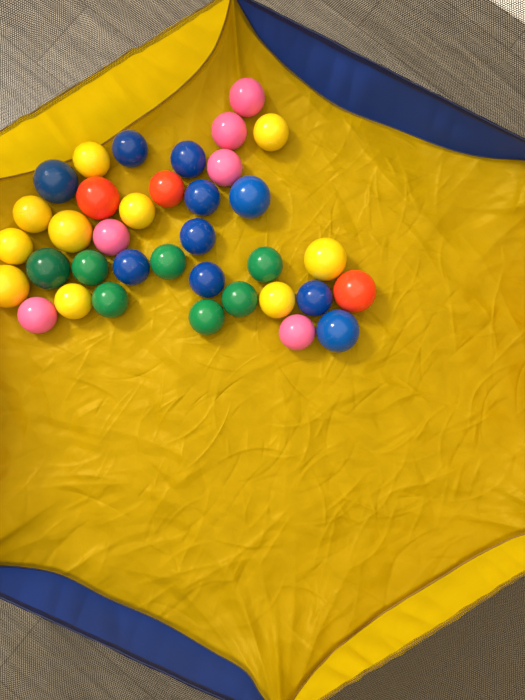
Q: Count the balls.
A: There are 36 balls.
